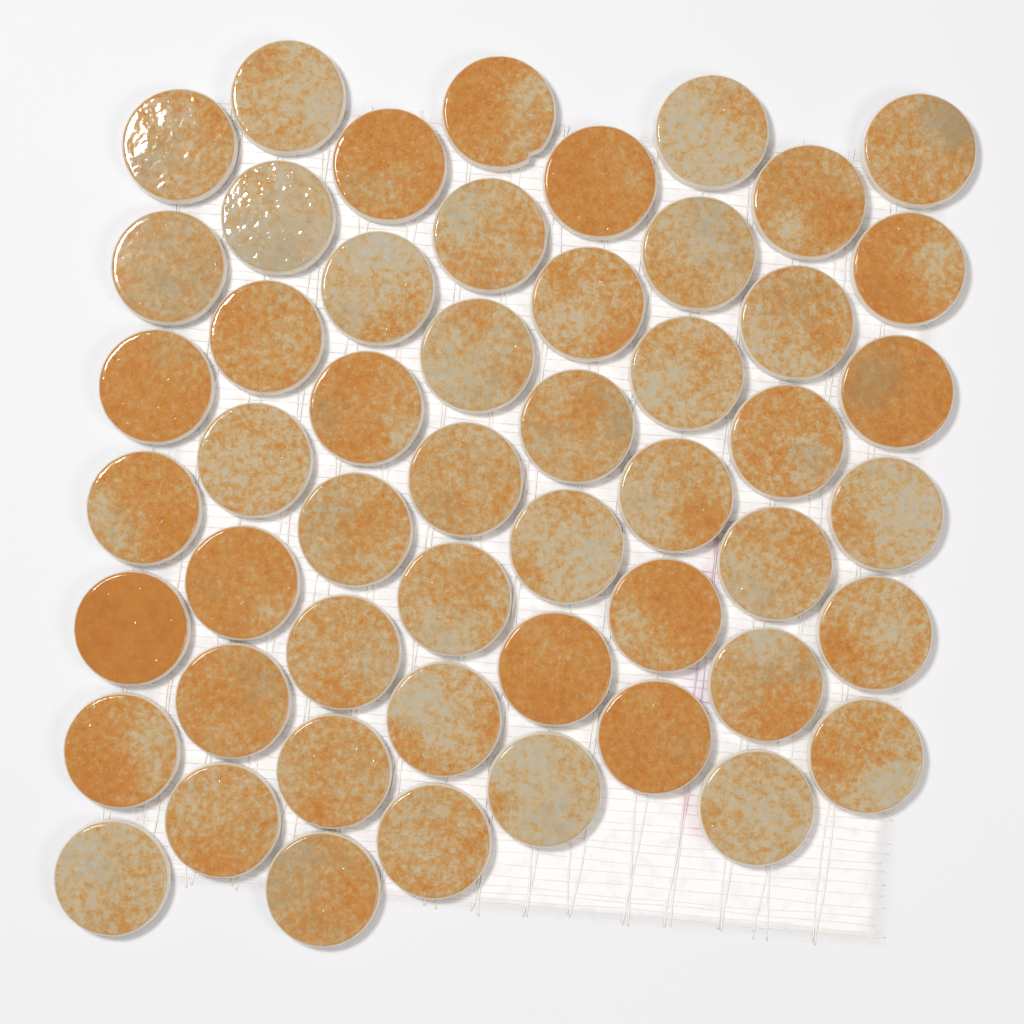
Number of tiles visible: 52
